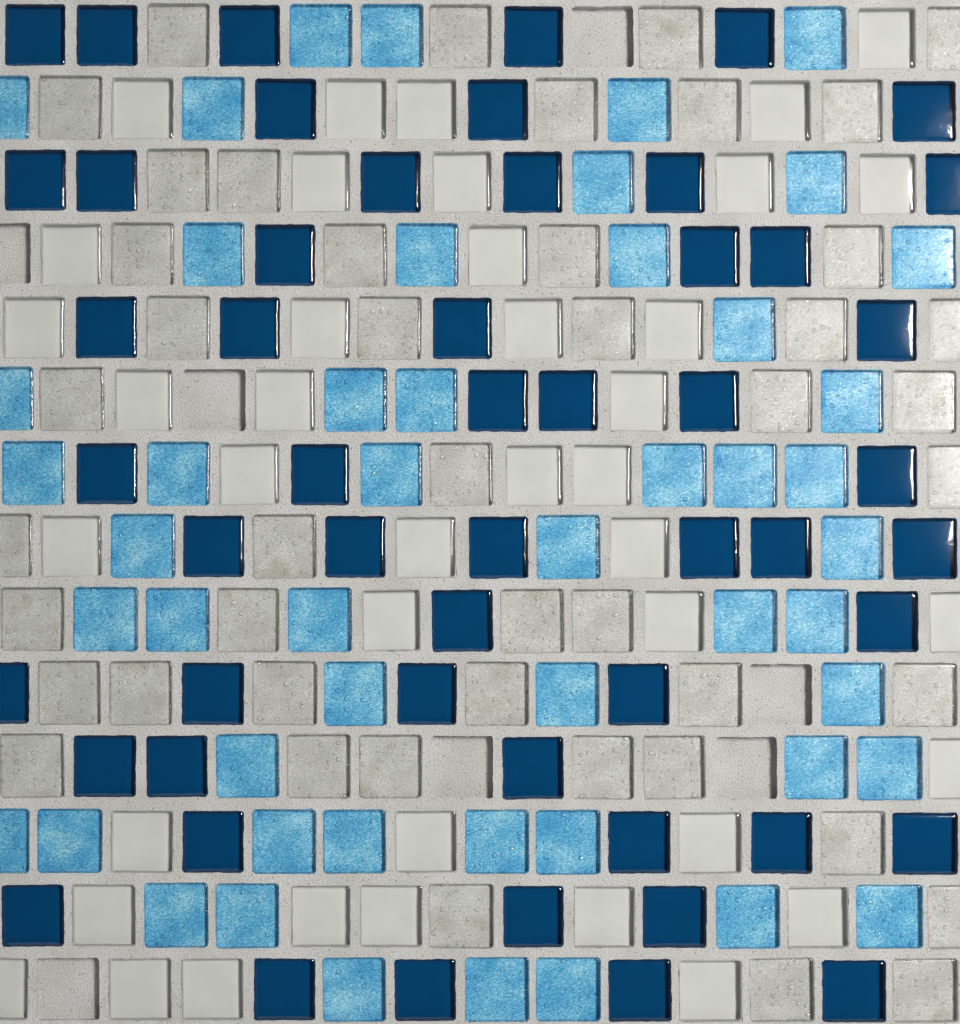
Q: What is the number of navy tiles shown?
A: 53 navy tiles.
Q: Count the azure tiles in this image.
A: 50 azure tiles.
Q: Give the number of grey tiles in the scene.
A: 46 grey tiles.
